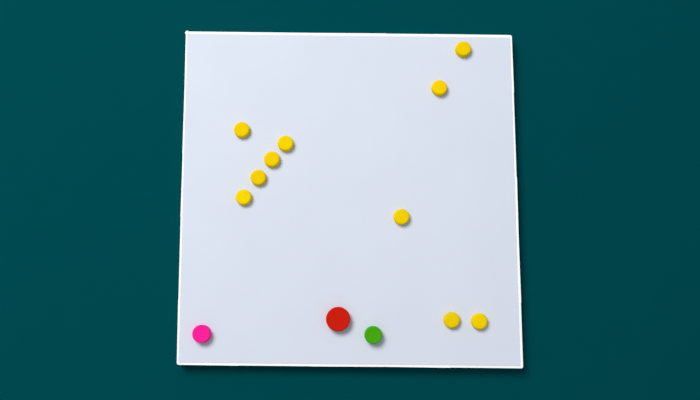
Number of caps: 13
